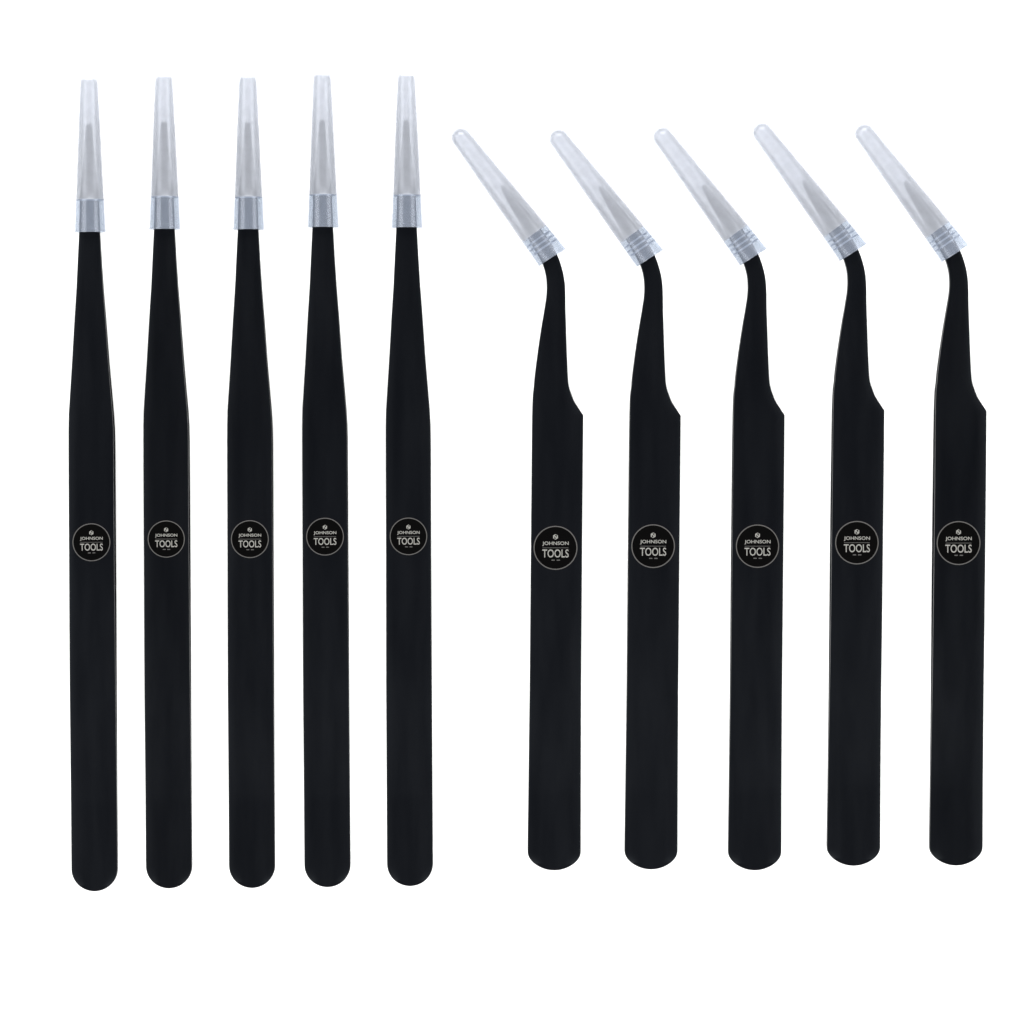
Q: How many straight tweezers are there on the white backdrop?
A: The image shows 5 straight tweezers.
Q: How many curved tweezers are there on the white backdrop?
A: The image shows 5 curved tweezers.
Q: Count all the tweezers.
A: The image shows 10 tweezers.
